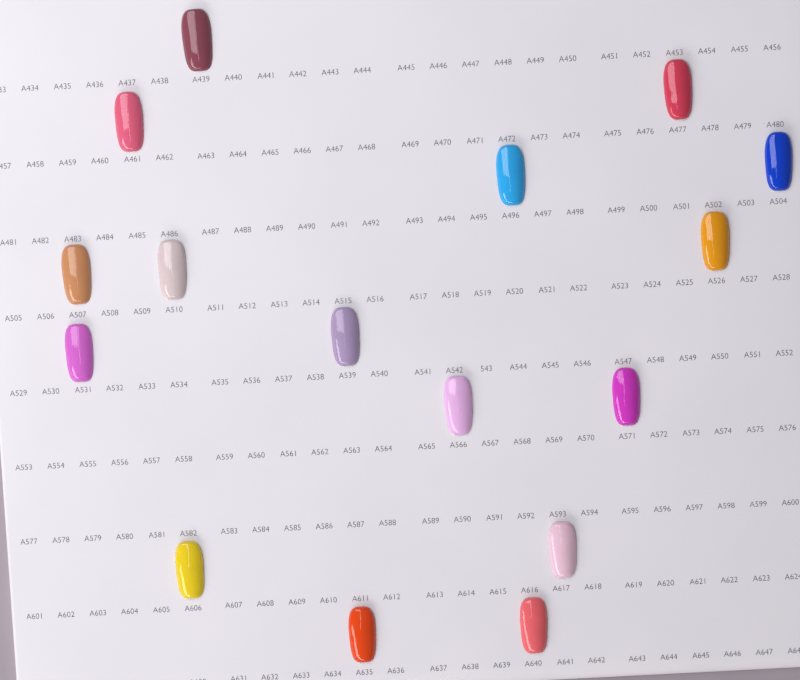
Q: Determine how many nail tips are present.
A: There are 16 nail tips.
